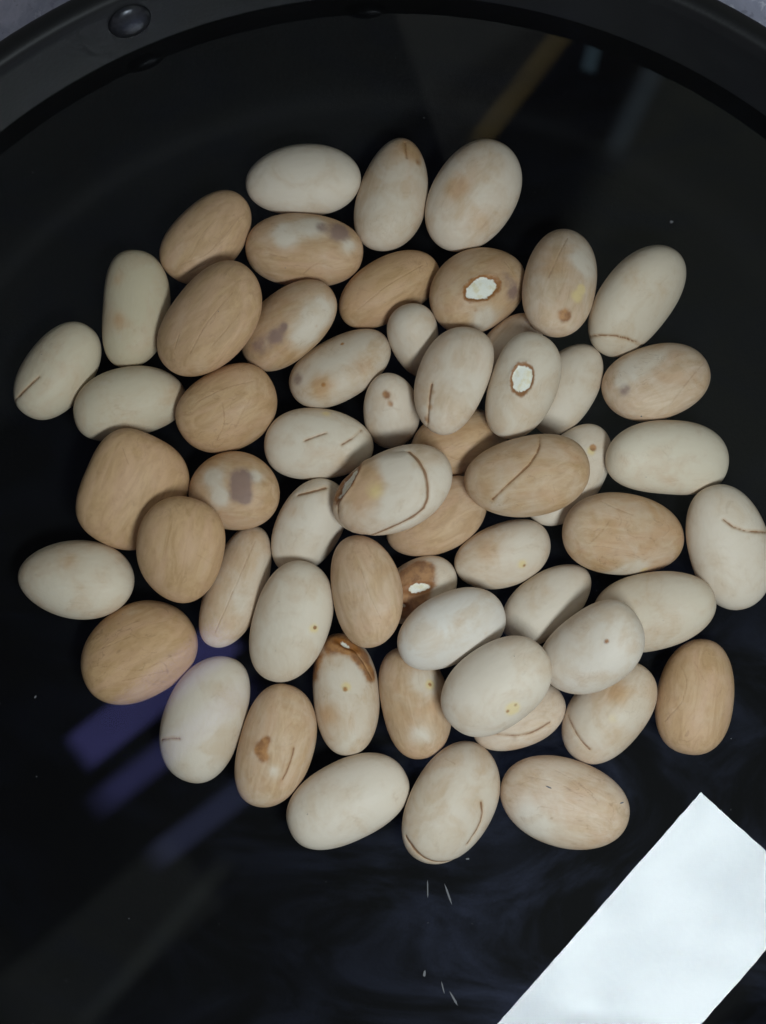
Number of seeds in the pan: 58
